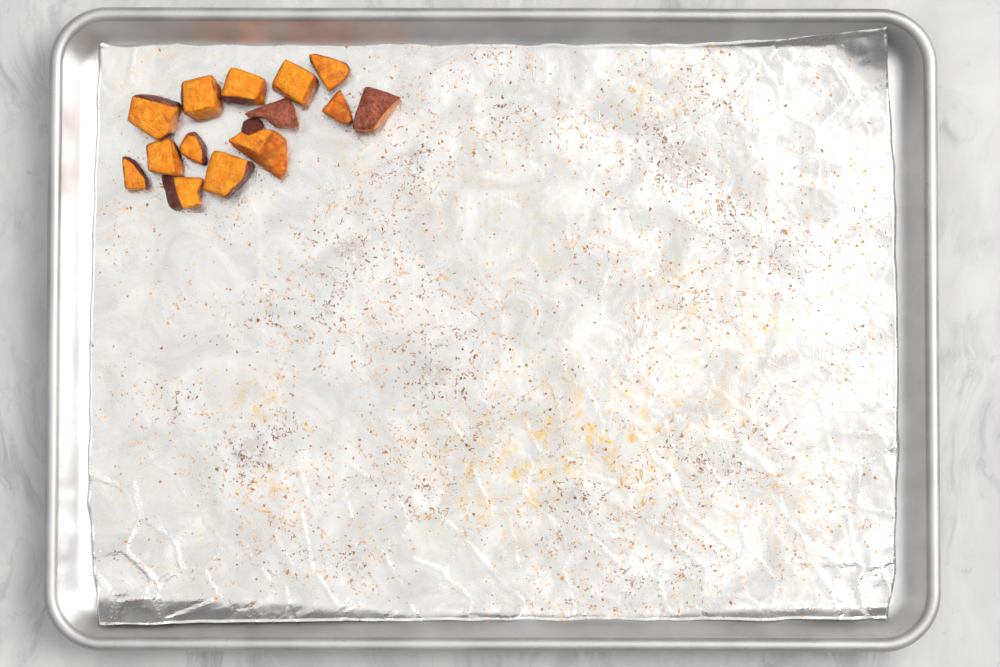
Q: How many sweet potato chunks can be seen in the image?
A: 14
